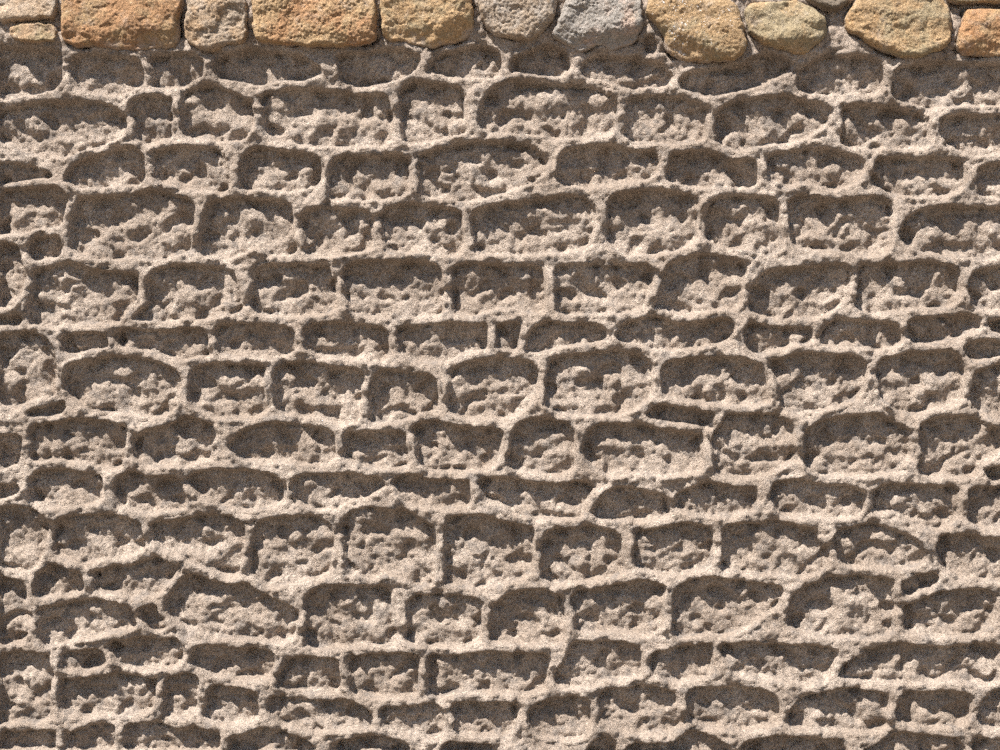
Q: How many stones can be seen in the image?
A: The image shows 14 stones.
